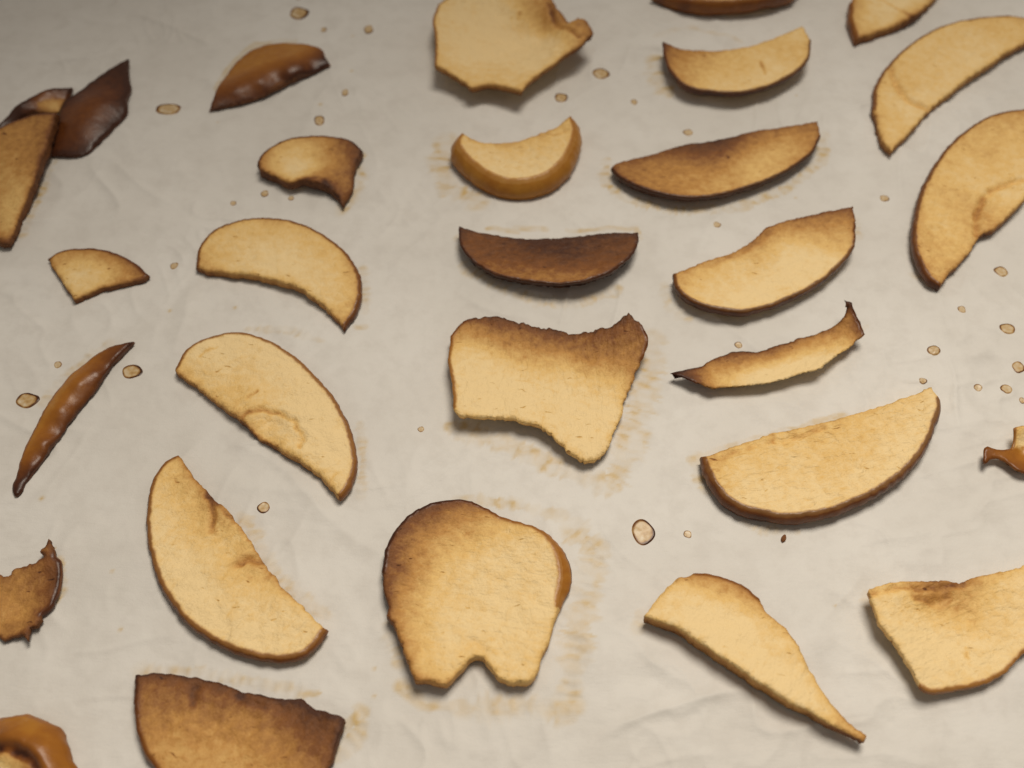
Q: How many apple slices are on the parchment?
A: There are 30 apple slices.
